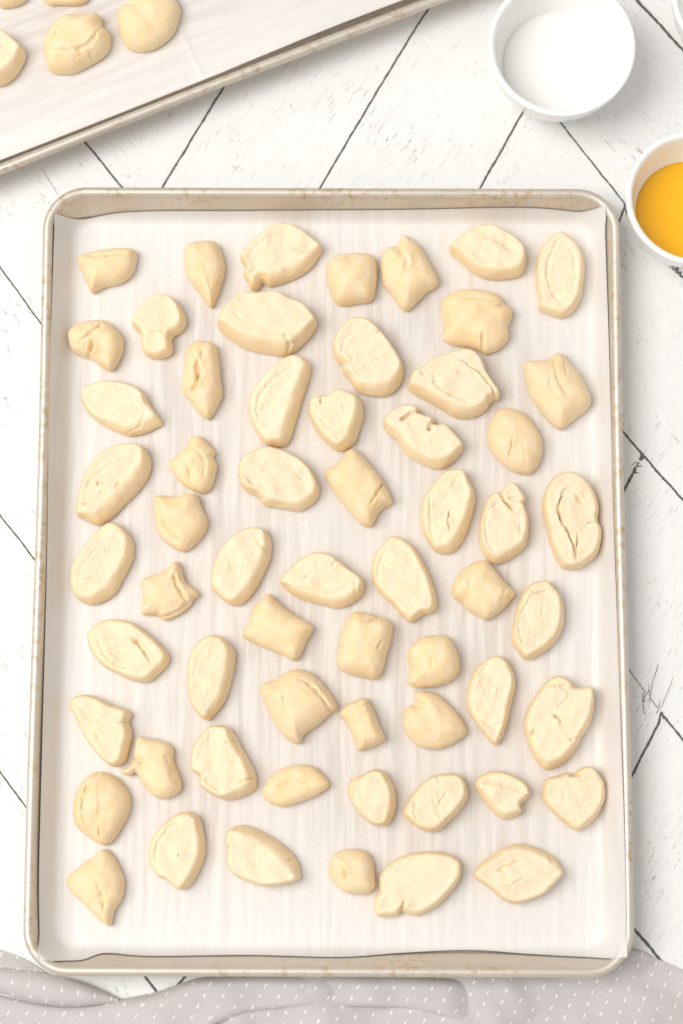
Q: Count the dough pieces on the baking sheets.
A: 65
